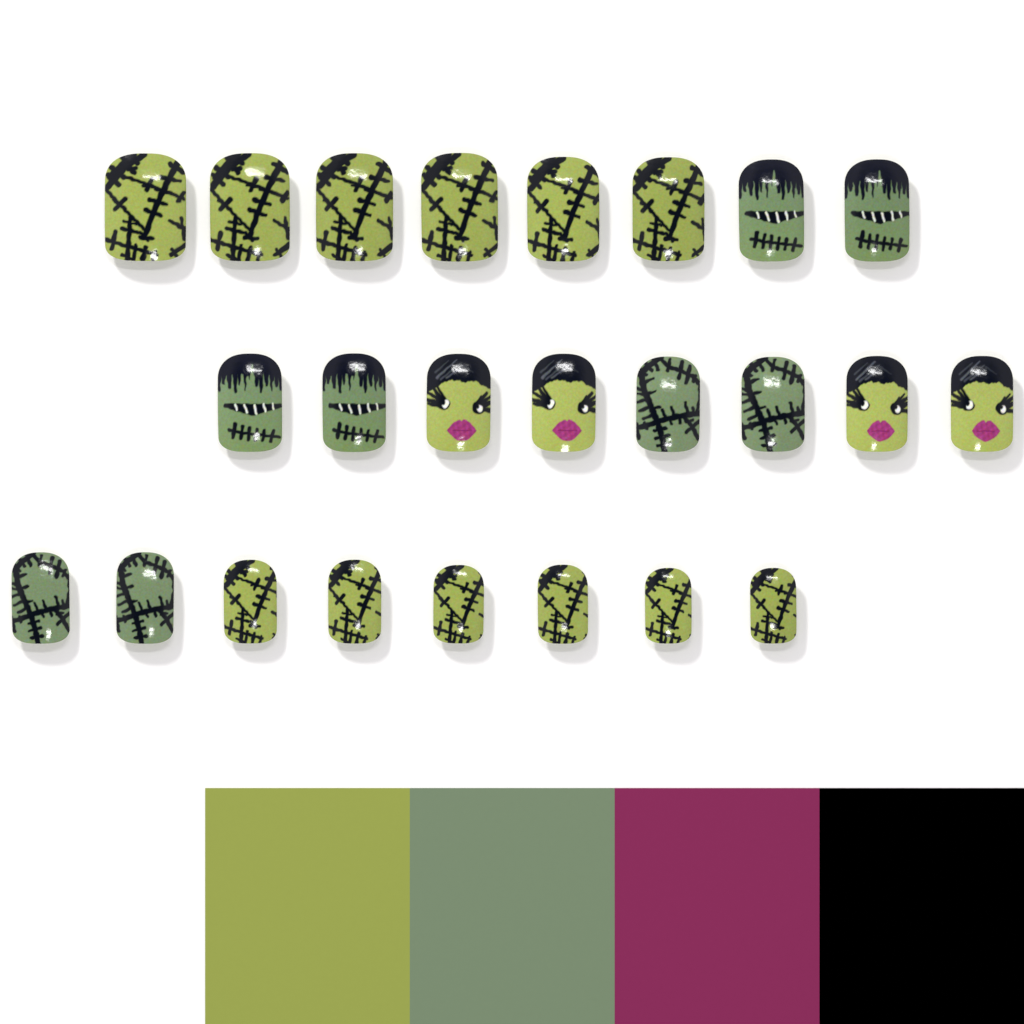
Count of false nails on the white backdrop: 24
